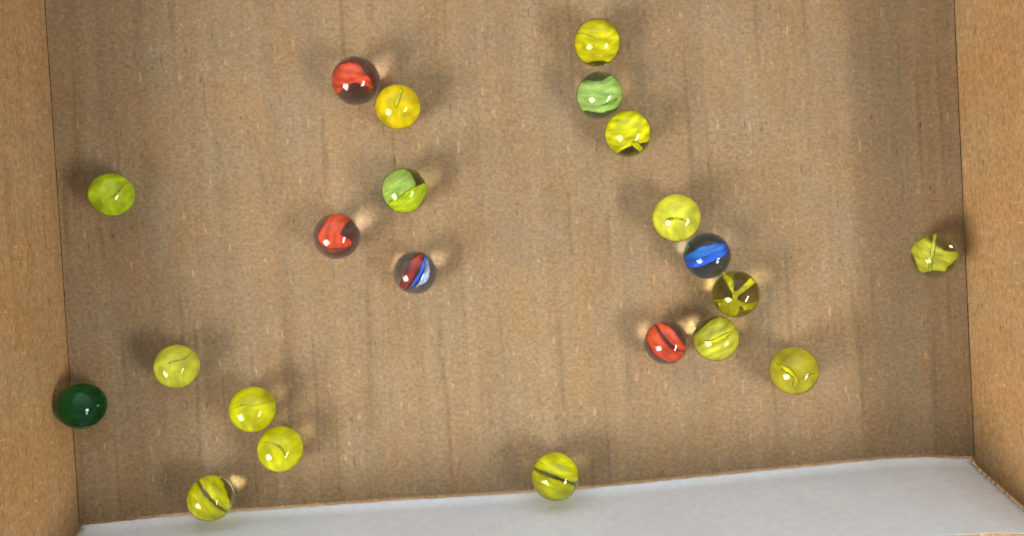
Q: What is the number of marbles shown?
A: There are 22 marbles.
